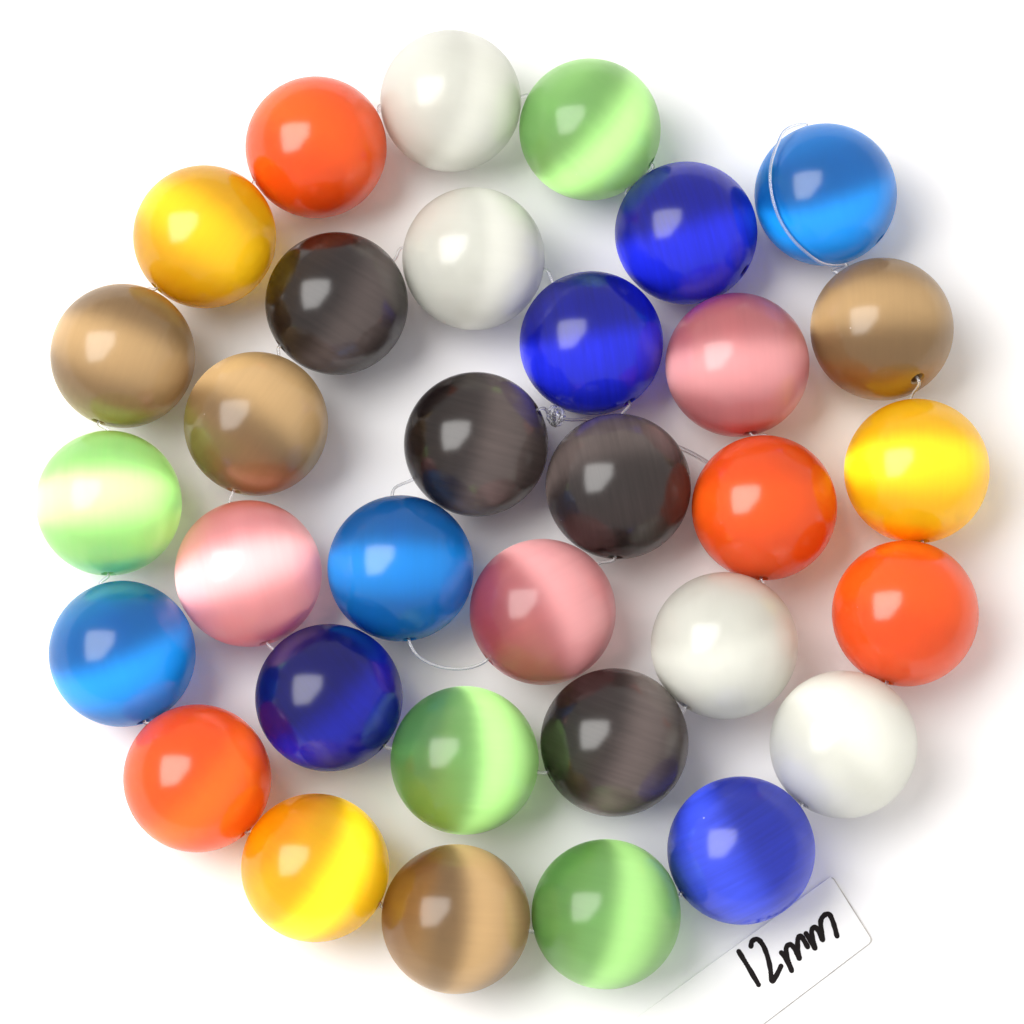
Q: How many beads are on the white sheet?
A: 33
